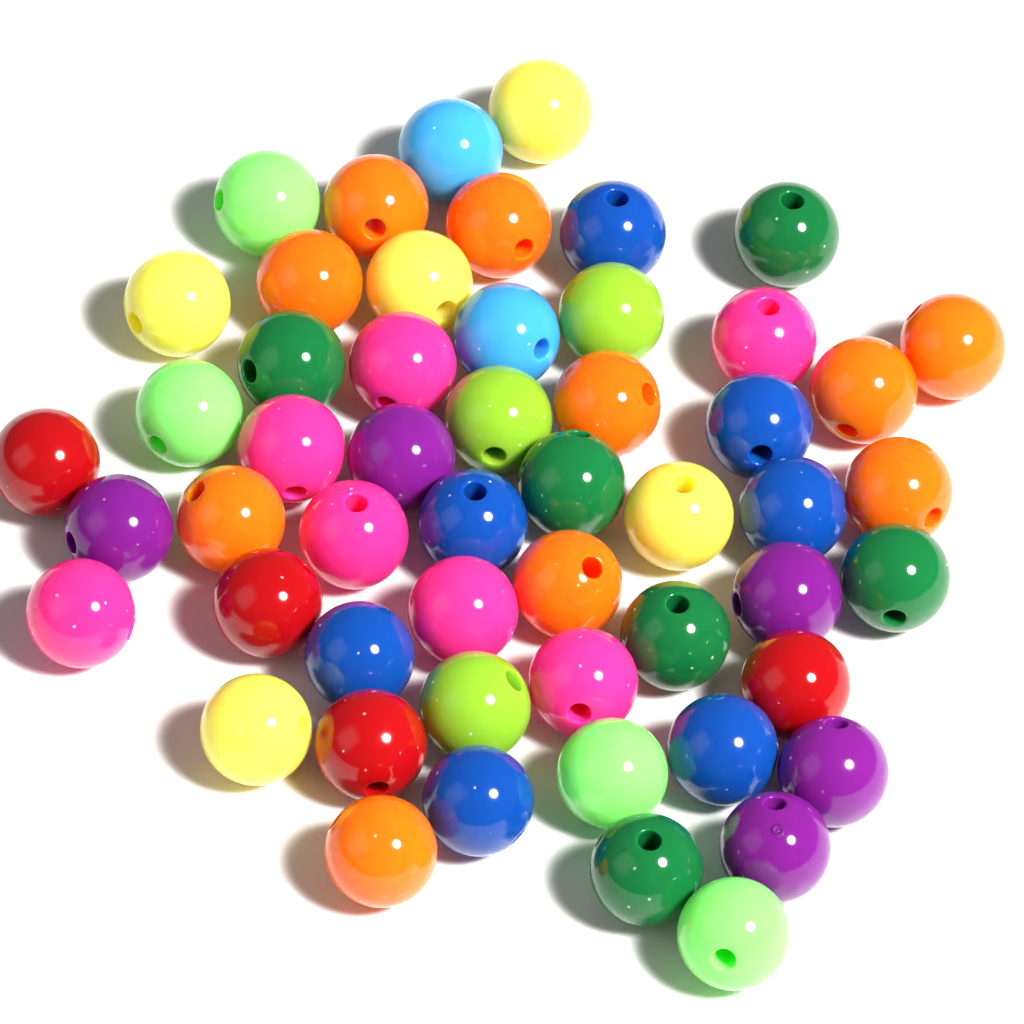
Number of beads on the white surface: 53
